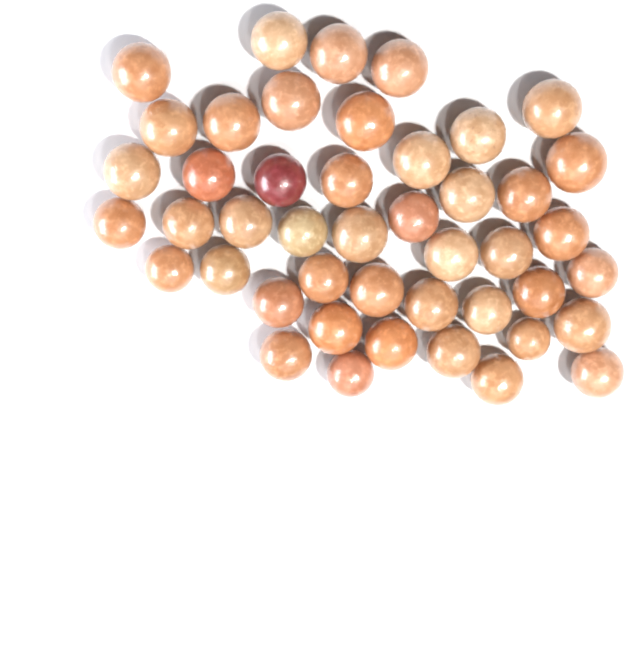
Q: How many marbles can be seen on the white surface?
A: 45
